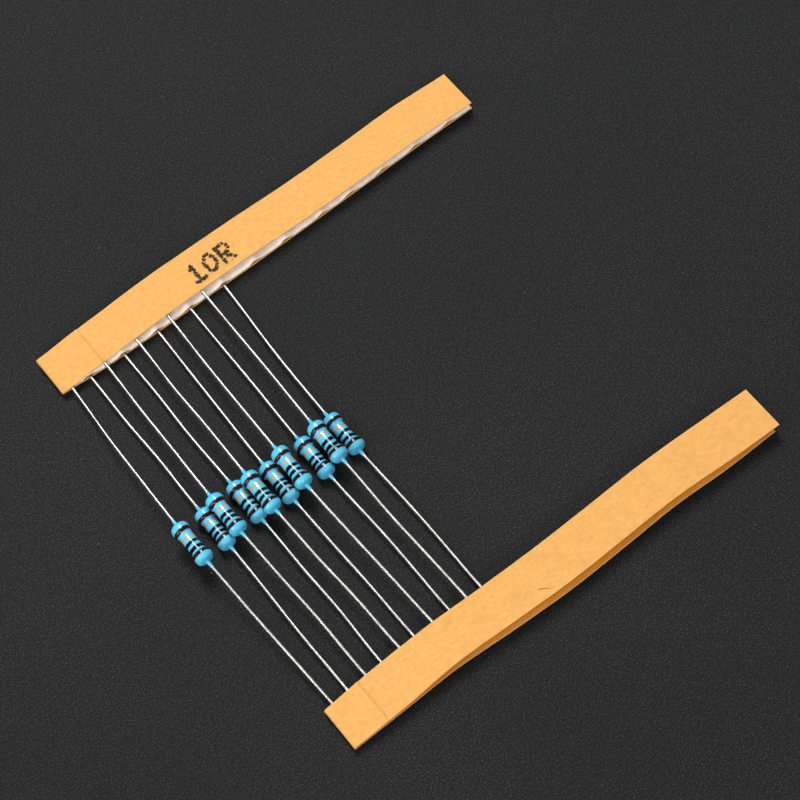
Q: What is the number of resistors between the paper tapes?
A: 10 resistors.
